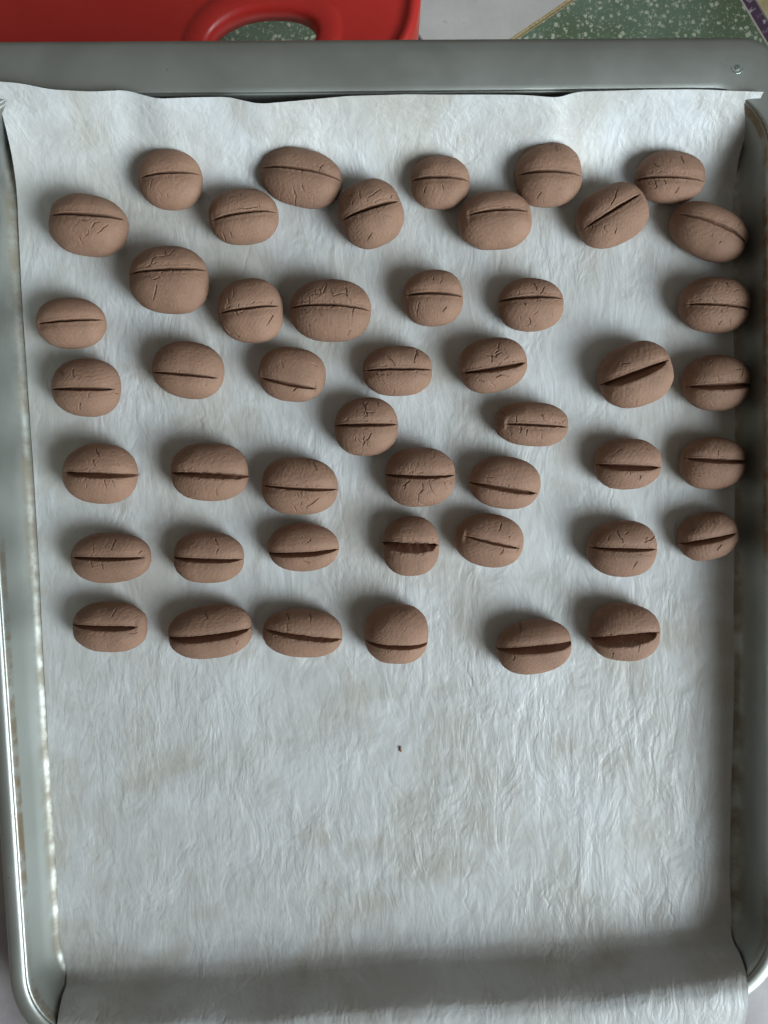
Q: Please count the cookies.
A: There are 47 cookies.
